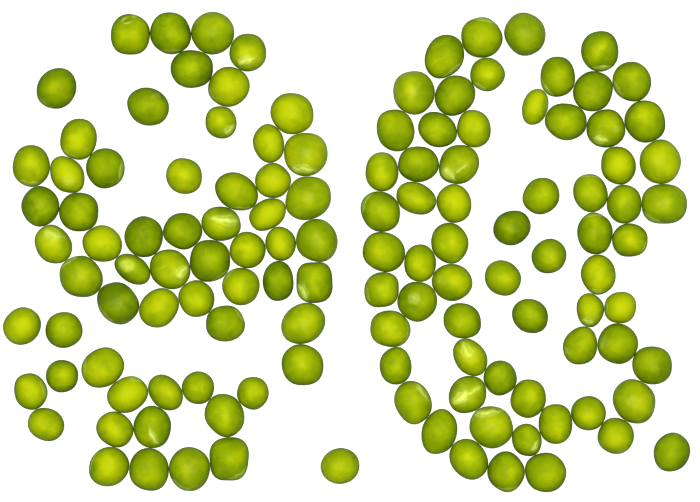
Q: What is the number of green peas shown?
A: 128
